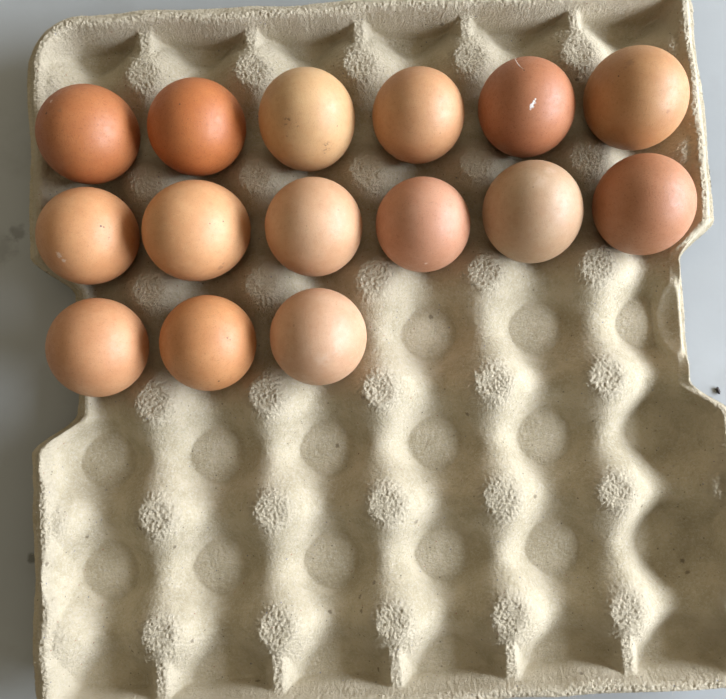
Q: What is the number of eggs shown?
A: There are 15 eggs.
